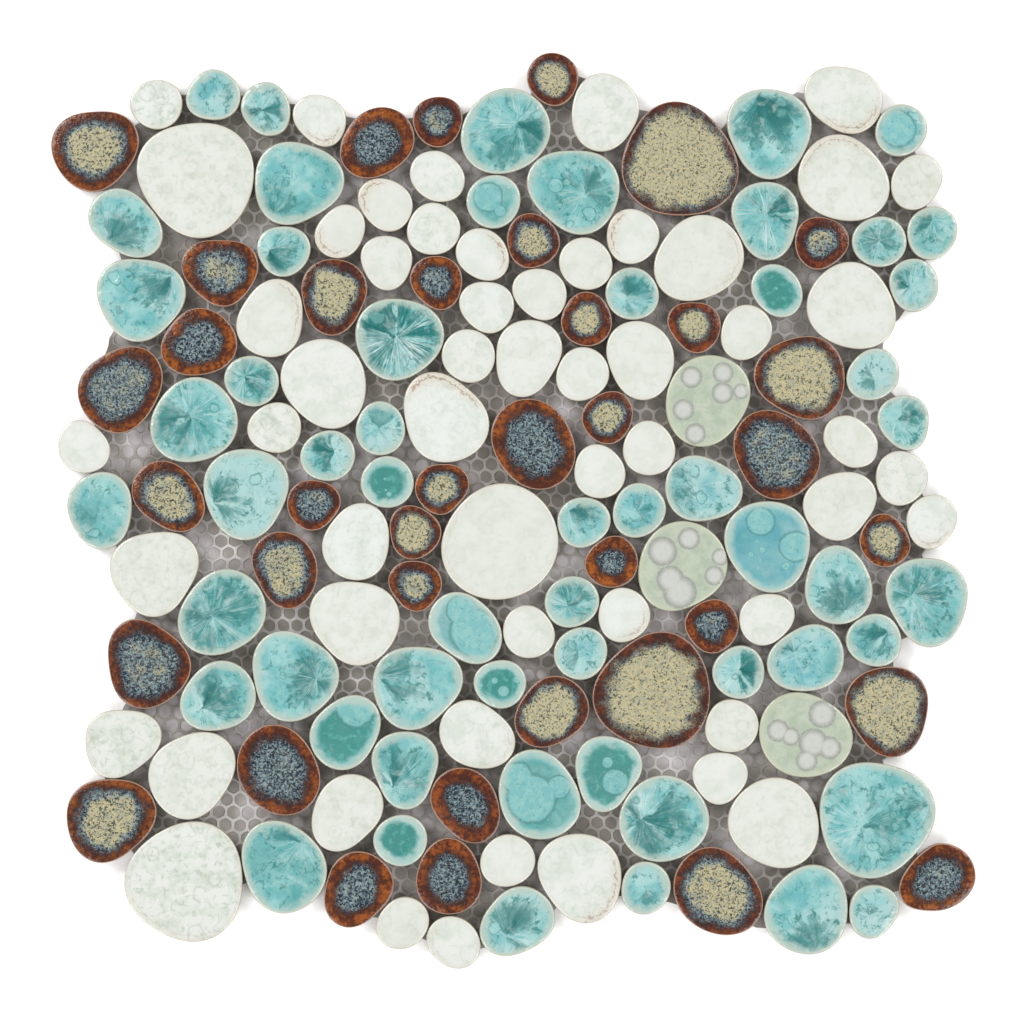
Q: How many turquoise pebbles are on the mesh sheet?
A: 56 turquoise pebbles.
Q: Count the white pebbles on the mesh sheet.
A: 54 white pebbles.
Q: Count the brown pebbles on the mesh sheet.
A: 38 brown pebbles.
